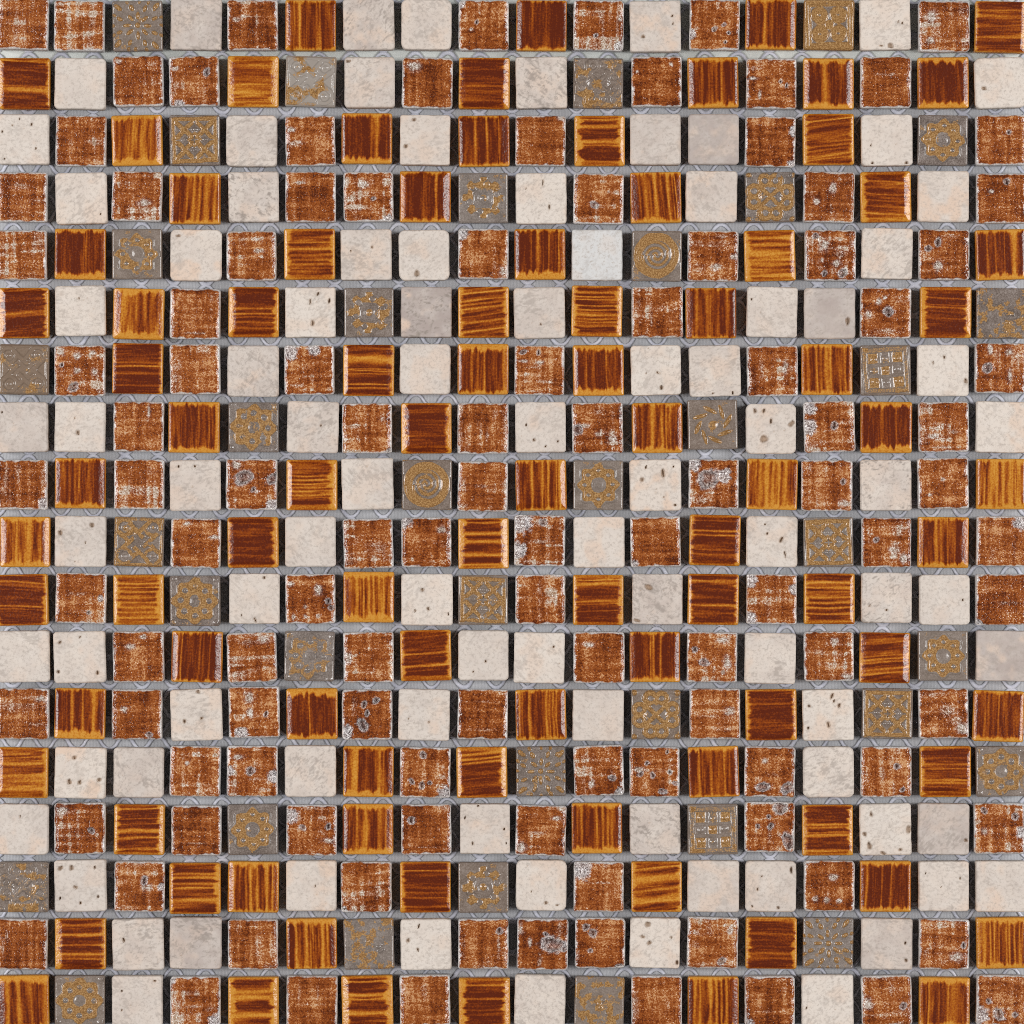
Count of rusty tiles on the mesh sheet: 110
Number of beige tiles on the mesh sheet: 89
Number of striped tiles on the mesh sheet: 89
